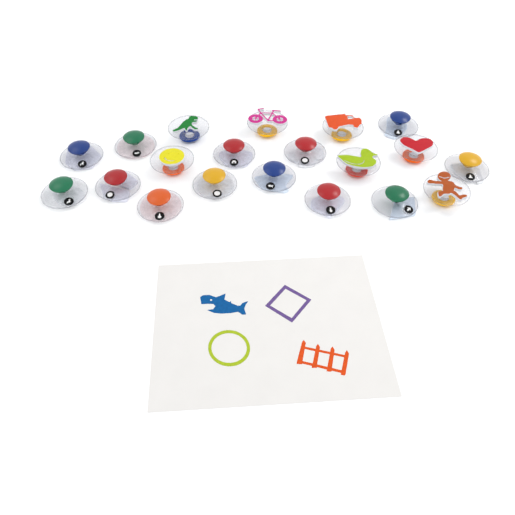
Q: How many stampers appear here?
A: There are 20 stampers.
